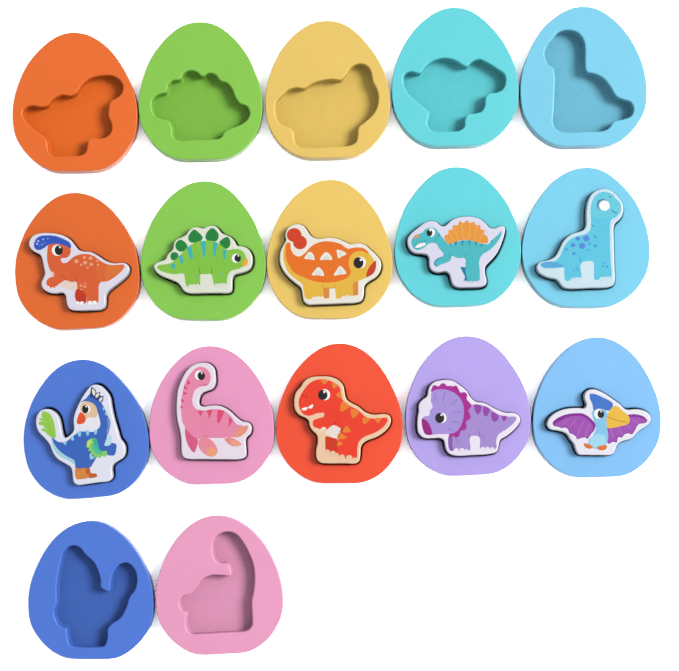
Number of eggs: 17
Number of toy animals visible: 10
